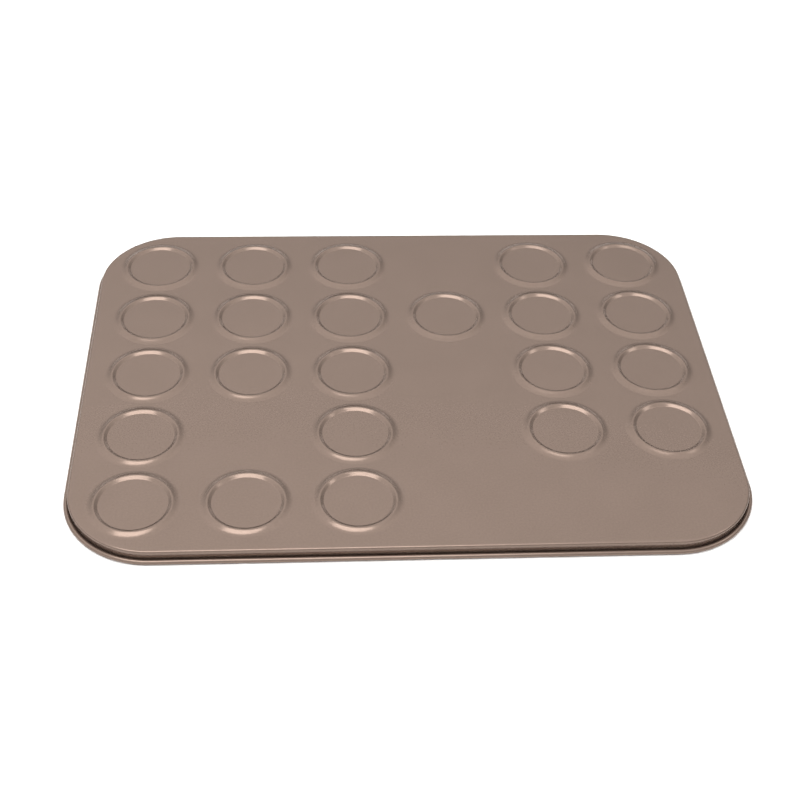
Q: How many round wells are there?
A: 23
